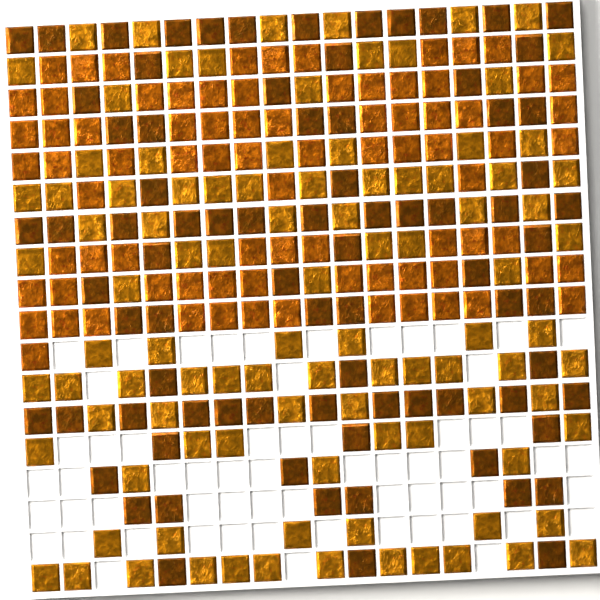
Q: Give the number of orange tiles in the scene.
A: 82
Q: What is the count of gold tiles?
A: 99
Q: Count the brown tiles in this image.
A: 81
